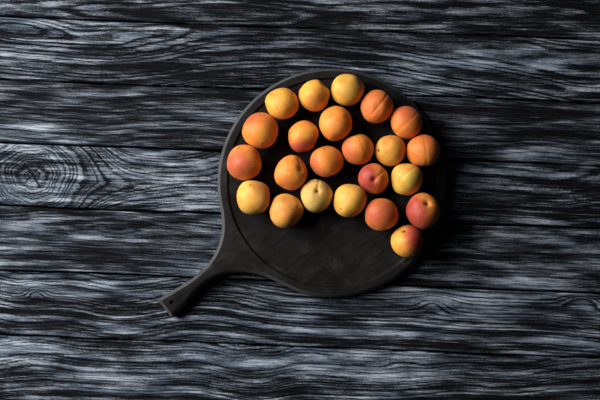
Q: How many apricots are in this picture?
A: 23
